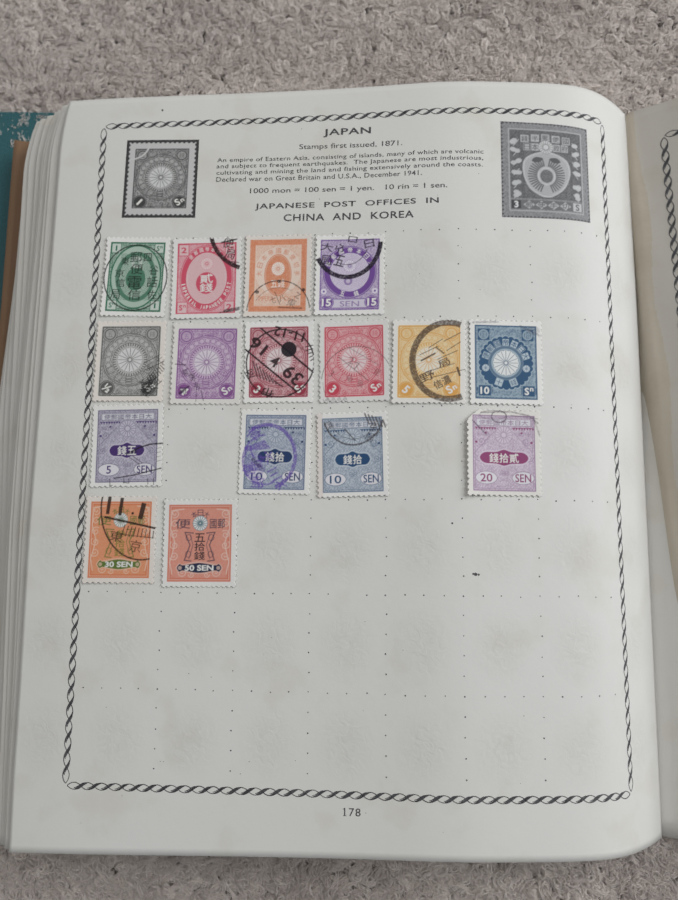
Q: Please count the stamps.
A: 16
